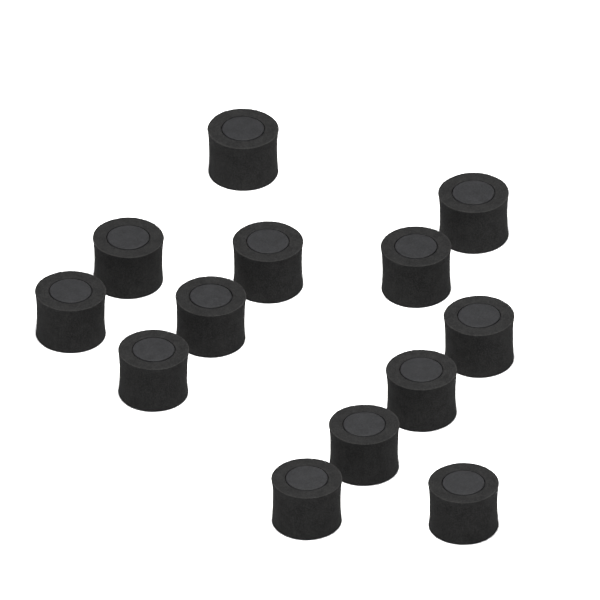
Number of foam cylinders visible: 13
